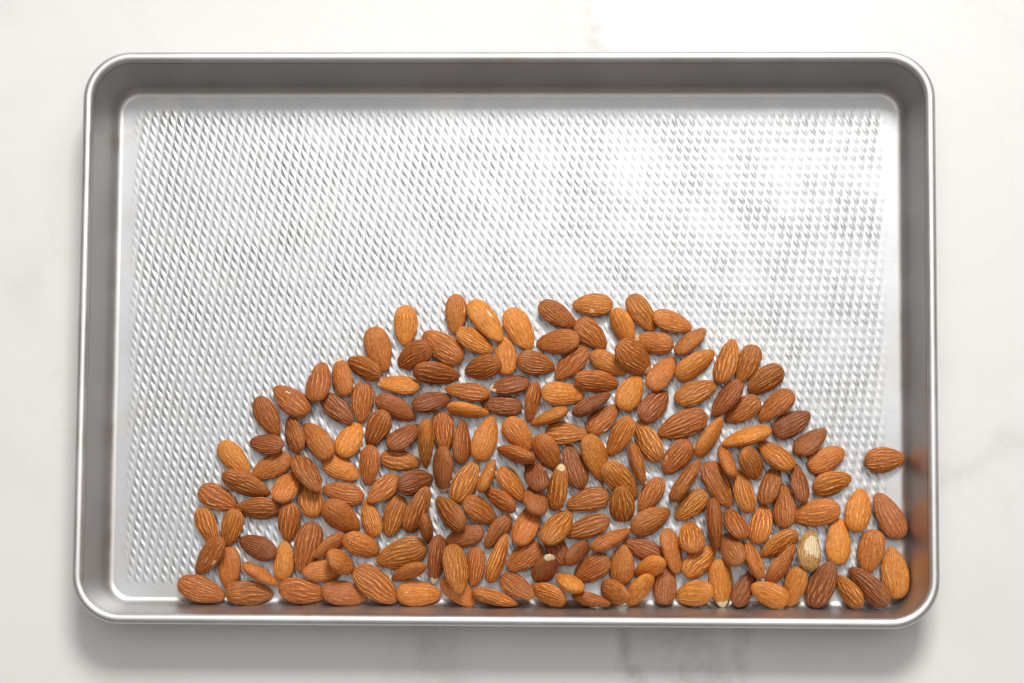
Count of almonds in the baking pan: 200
